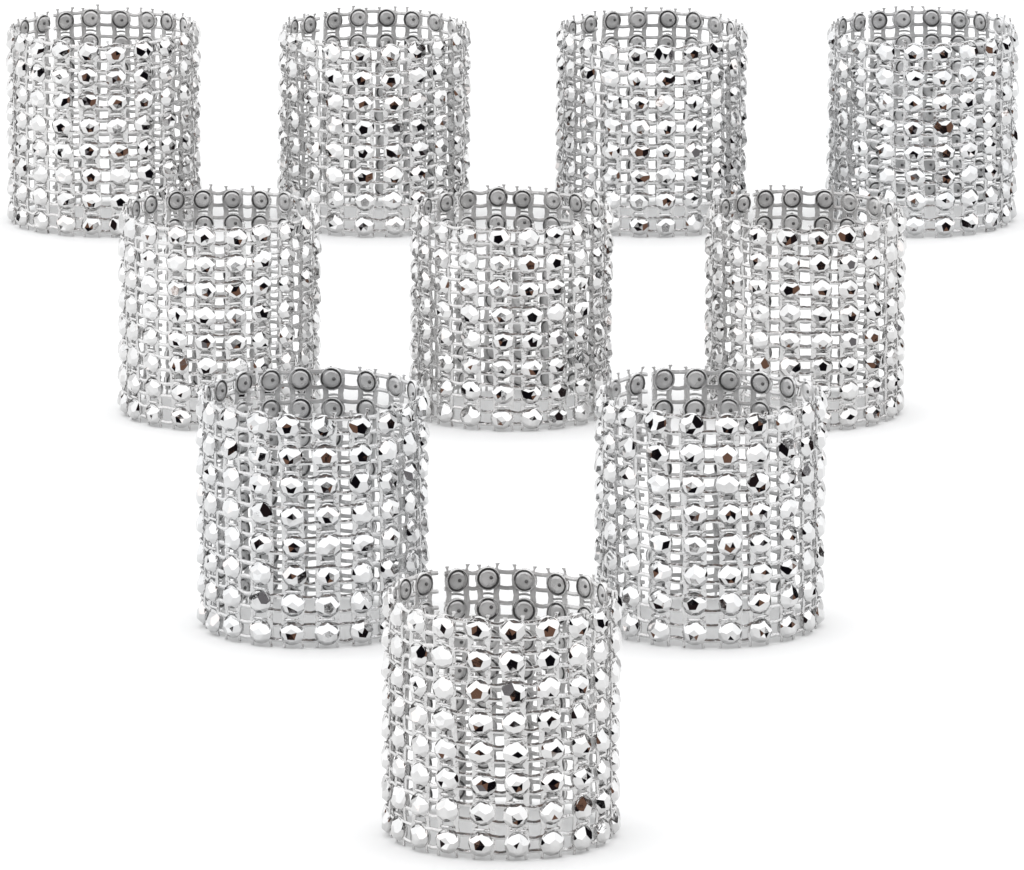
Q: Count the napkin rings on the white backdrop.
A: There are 10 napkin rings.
